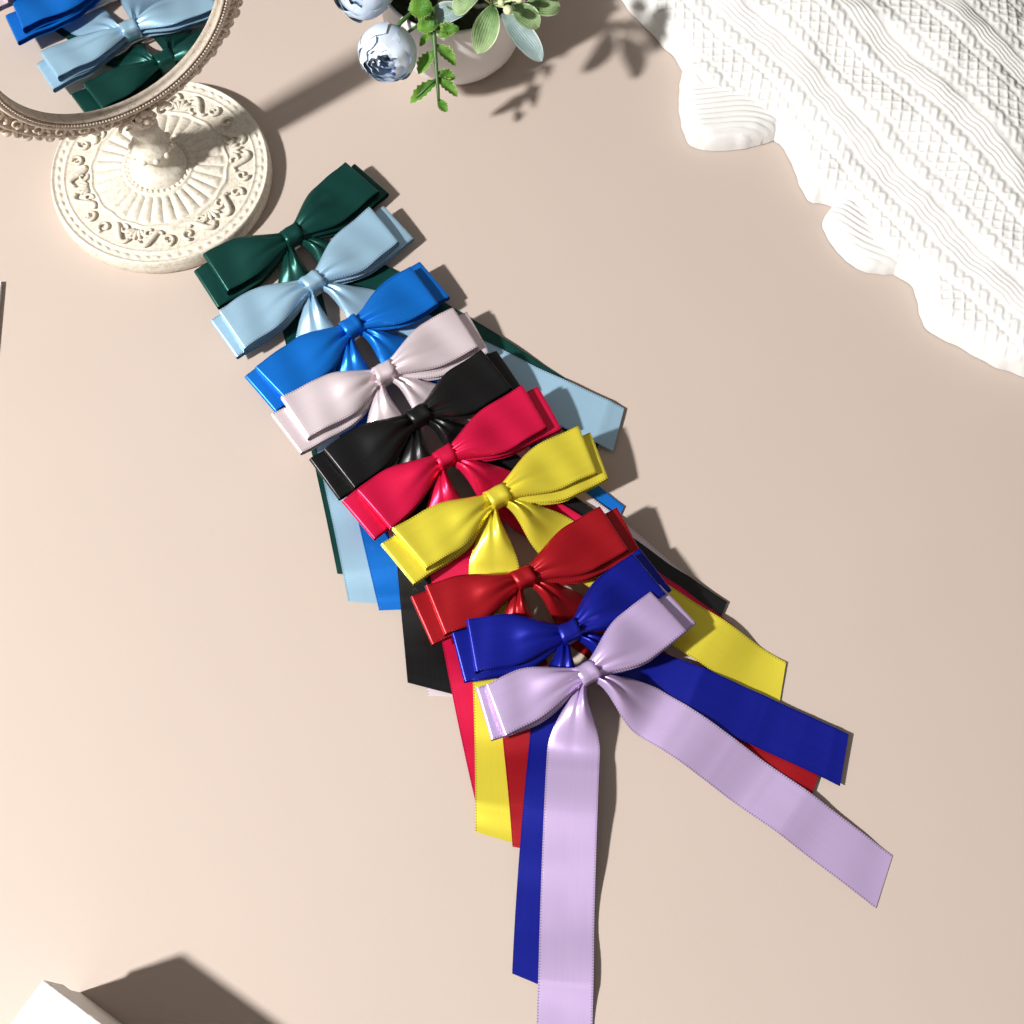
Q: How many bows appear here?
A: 10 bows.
